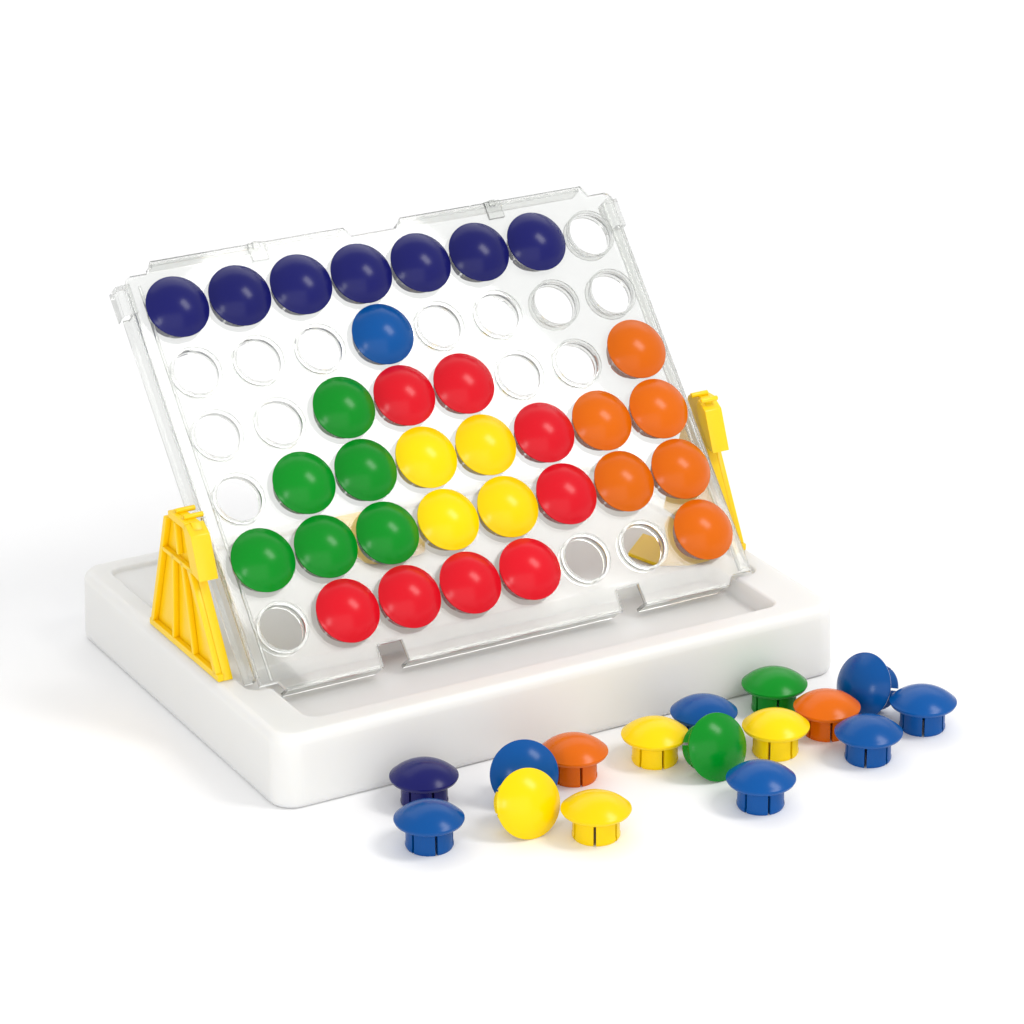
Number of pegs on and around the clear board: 48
